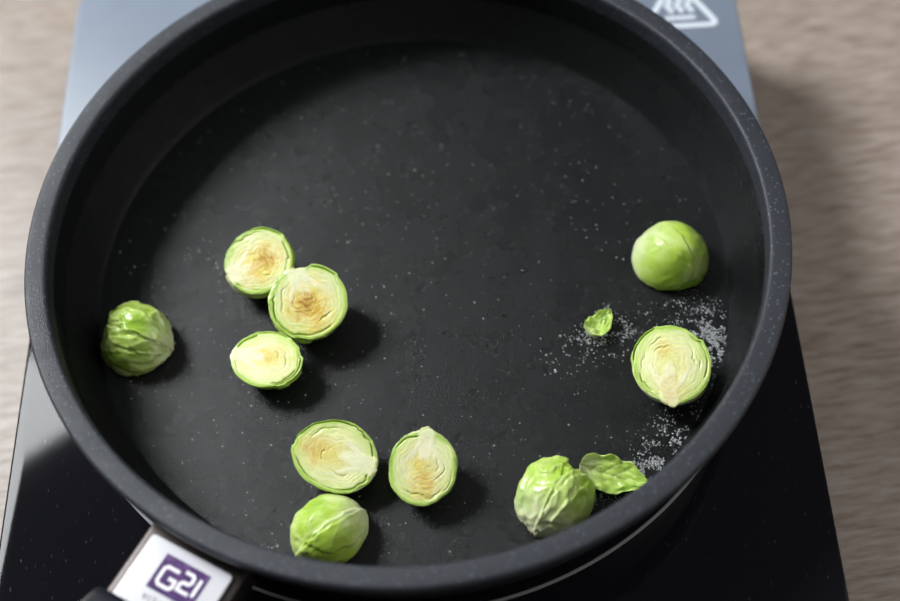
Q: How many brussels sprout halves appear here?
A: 10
